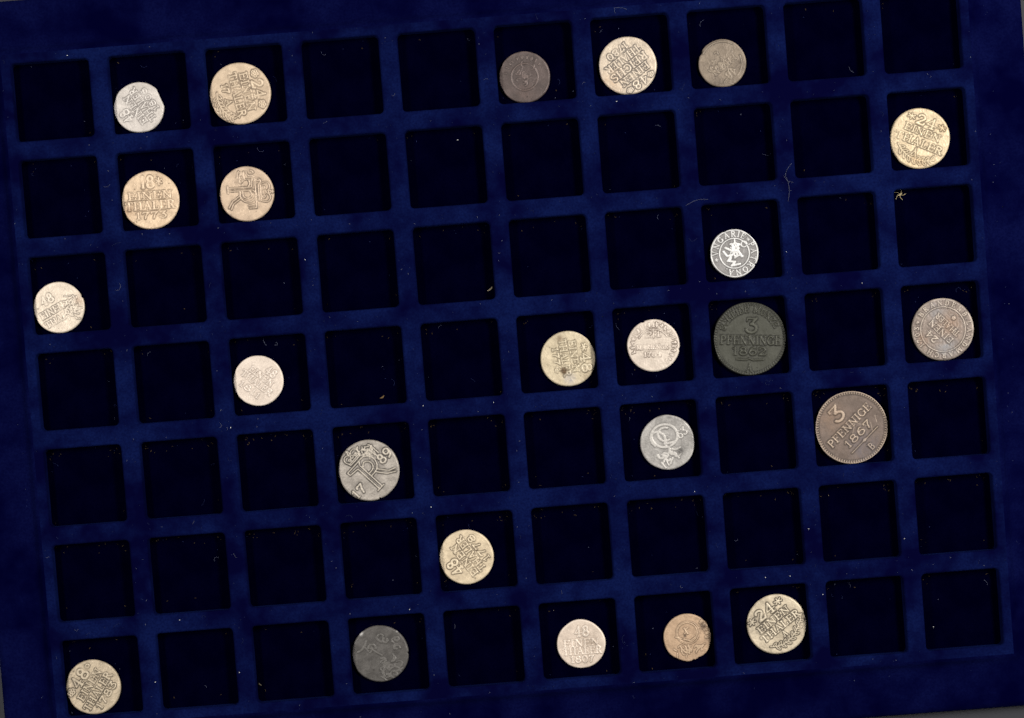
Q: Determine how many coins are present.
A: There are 24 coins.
